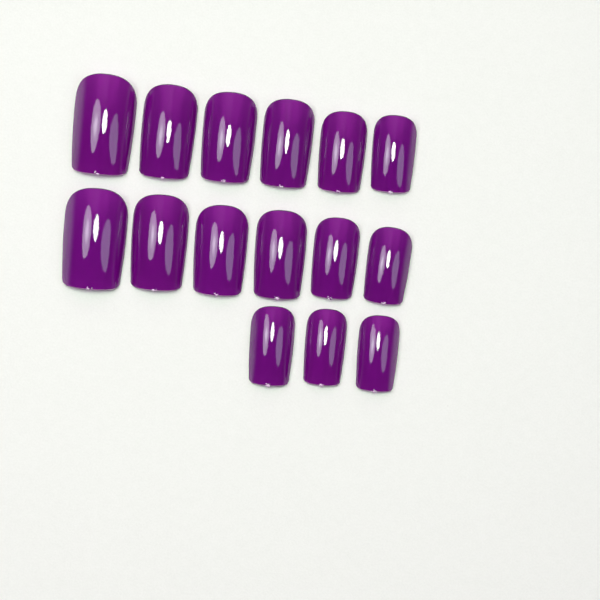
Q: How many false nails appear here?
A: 15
